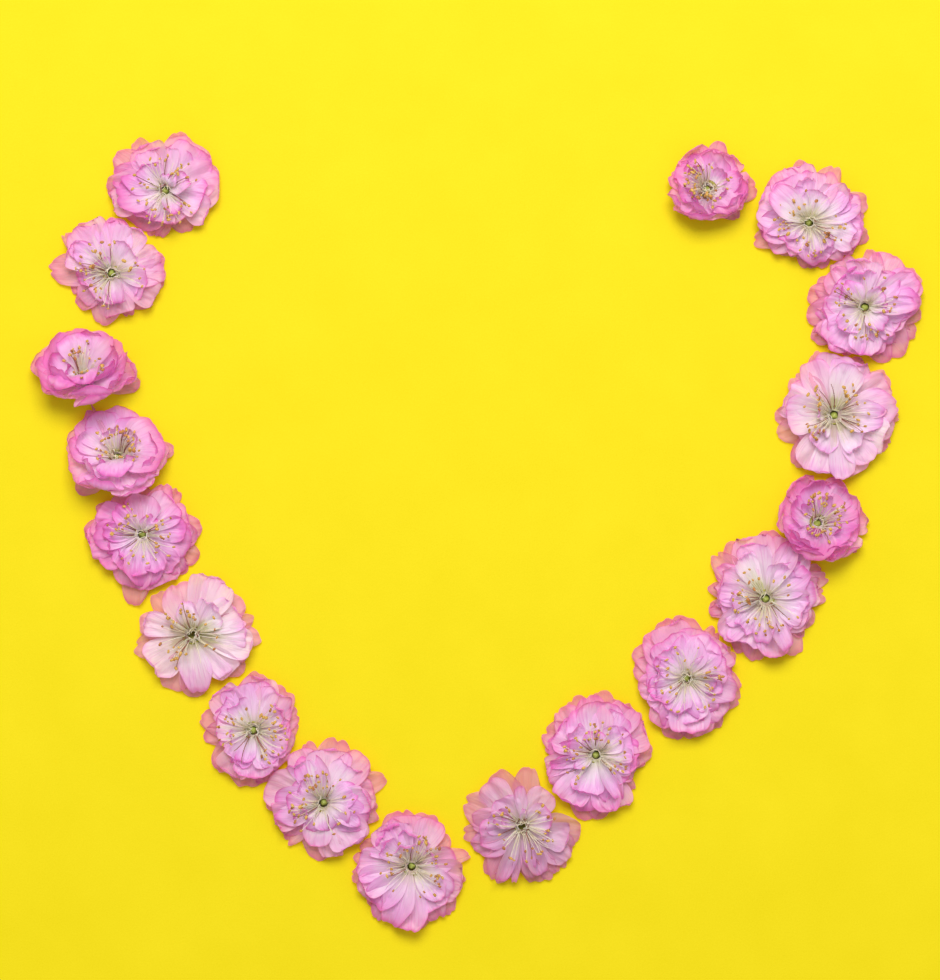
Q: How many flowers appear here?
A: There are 18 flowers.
